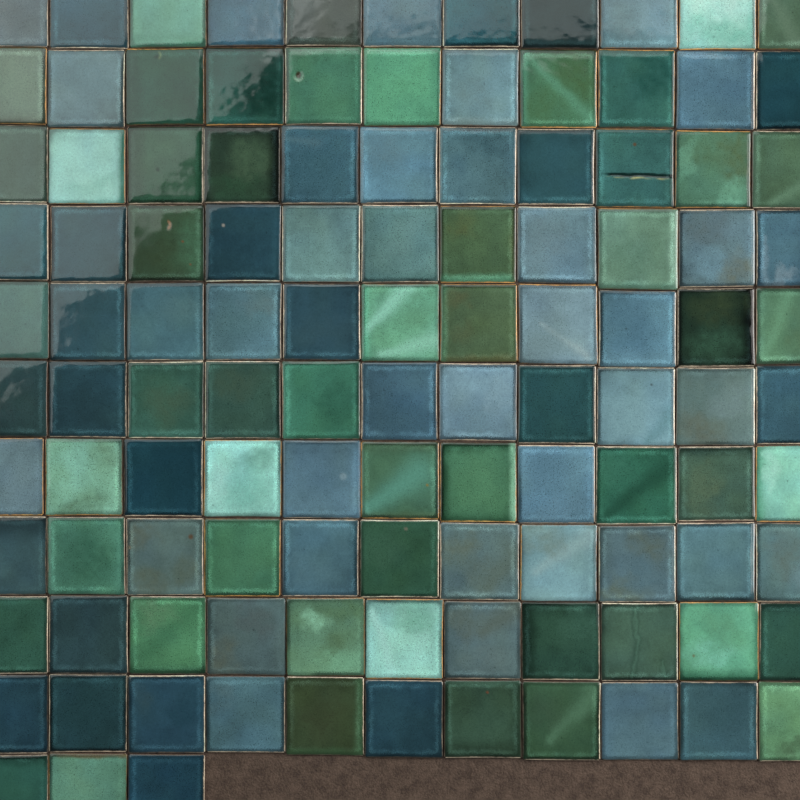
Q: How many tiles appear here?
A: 113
